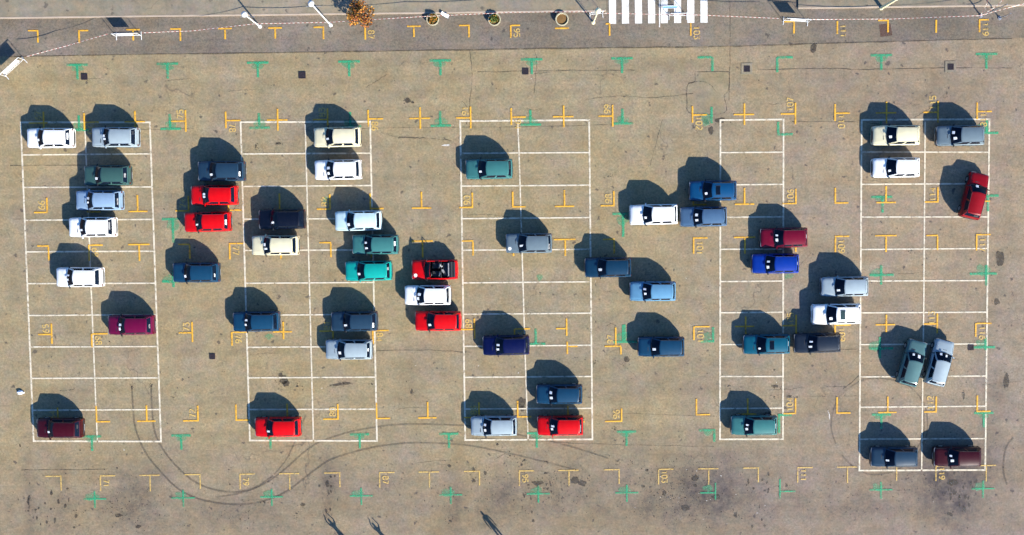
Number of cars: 53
